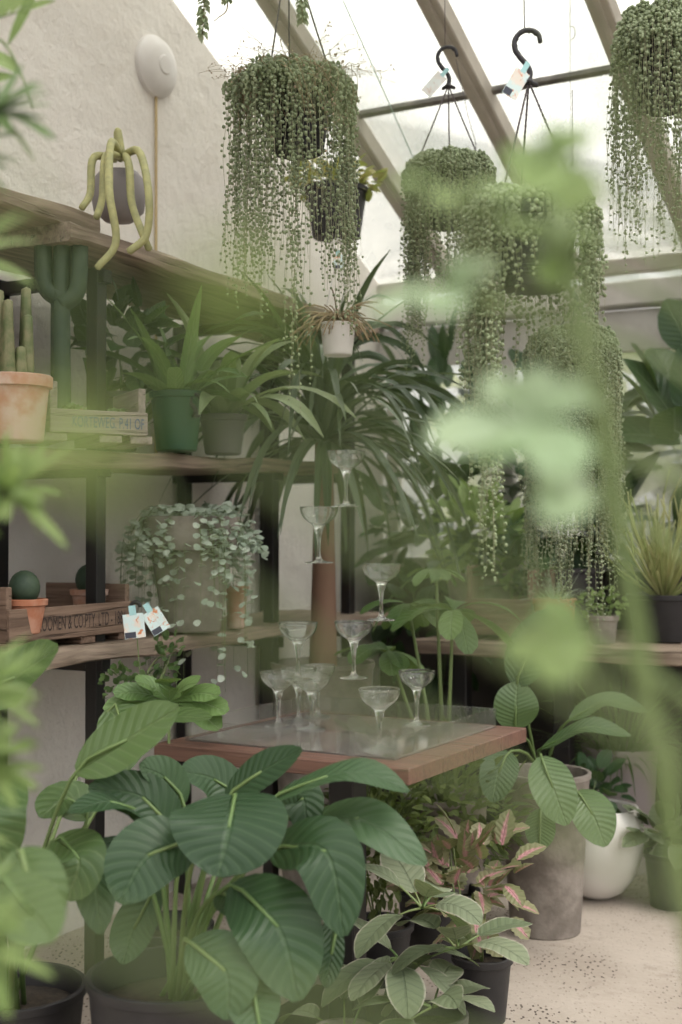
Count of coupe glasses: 11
